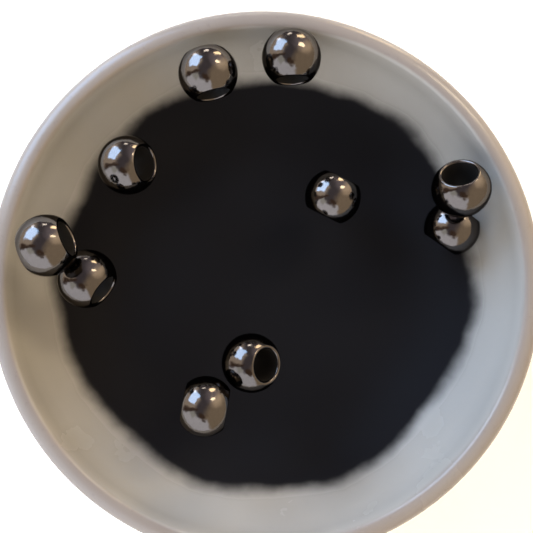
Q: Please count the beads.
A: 10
